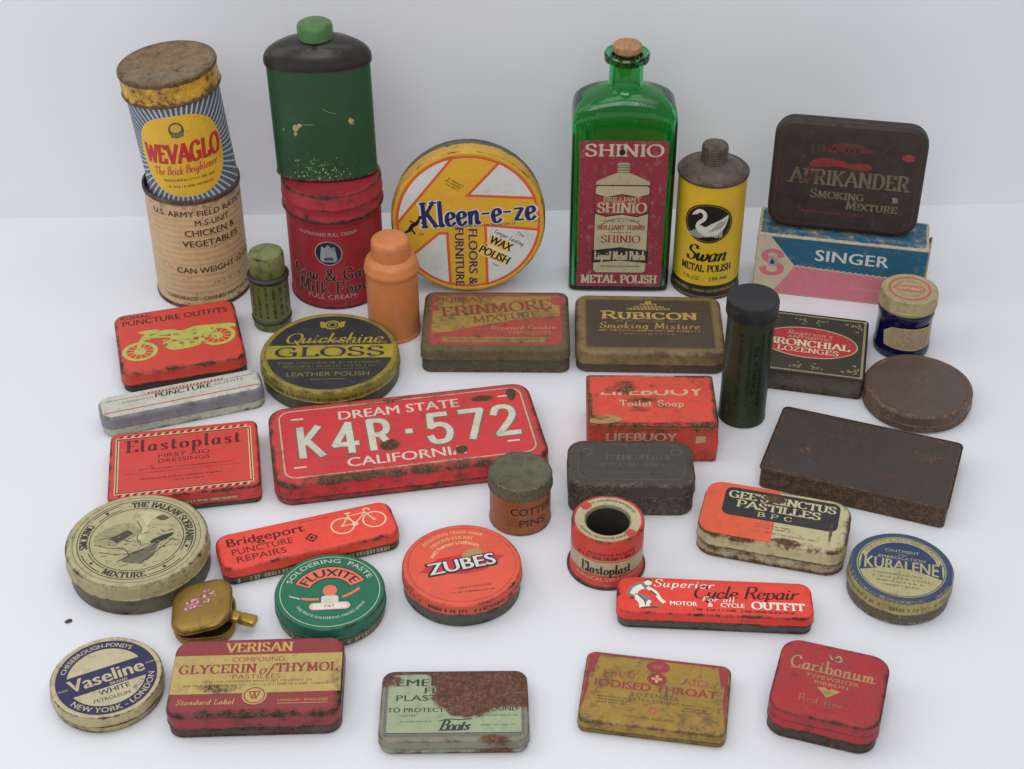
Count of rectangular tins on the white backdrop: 17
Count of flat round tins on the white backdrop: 8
